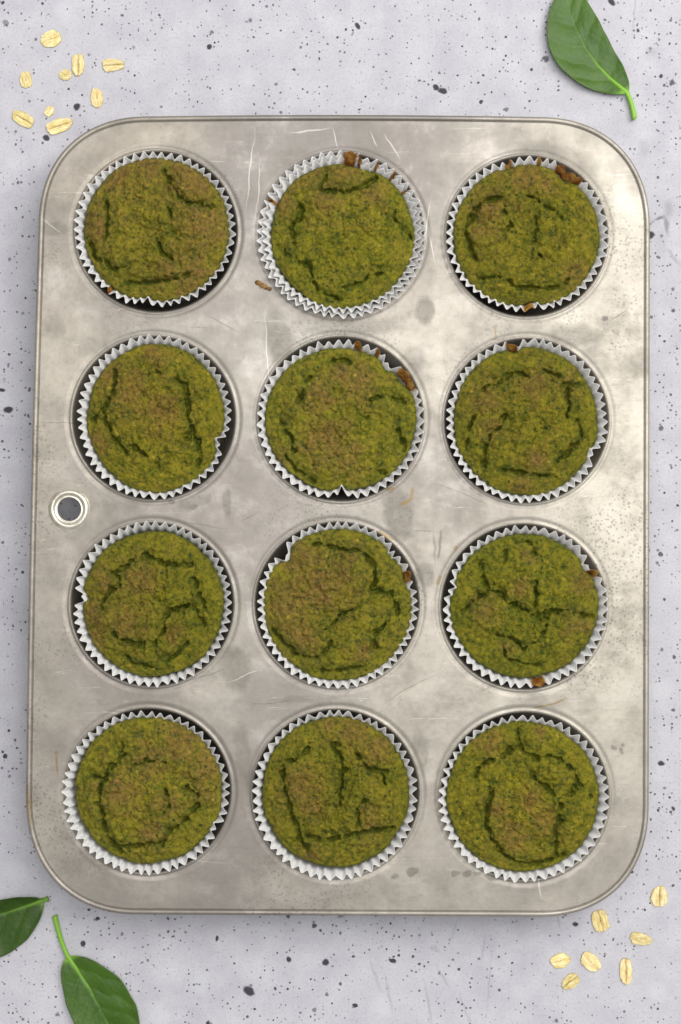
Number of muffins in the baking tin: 12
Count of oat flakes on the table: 16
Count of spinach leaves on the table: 3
